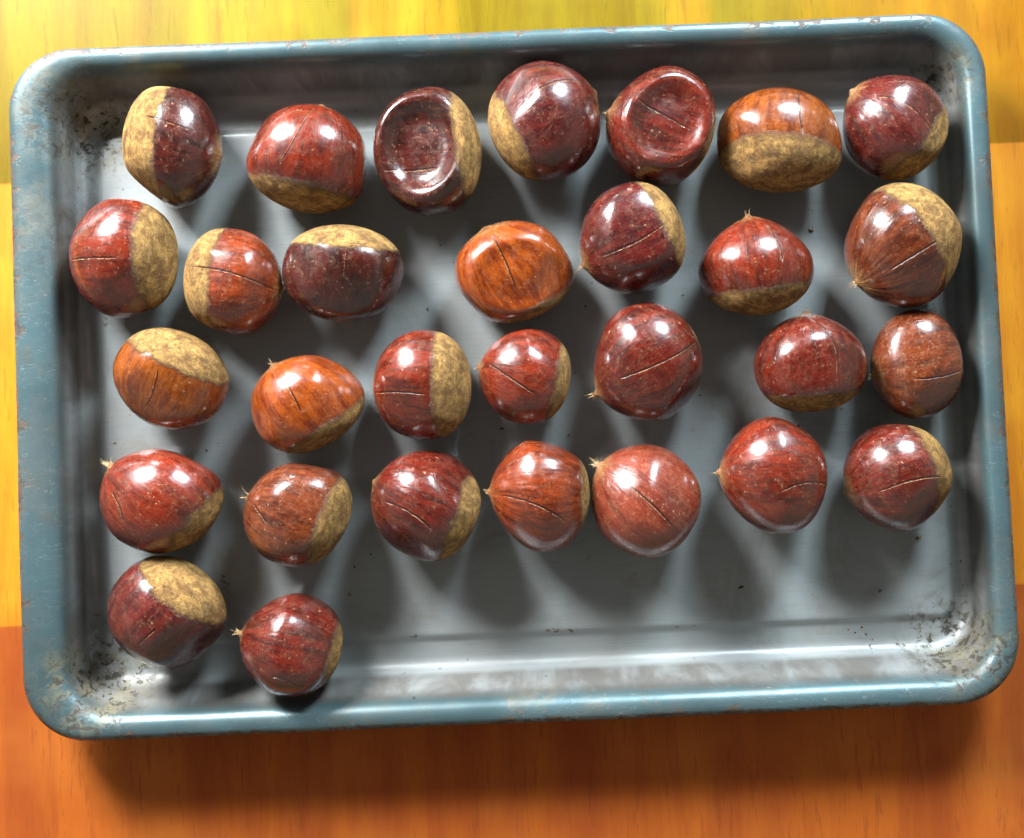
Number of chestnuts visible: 30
